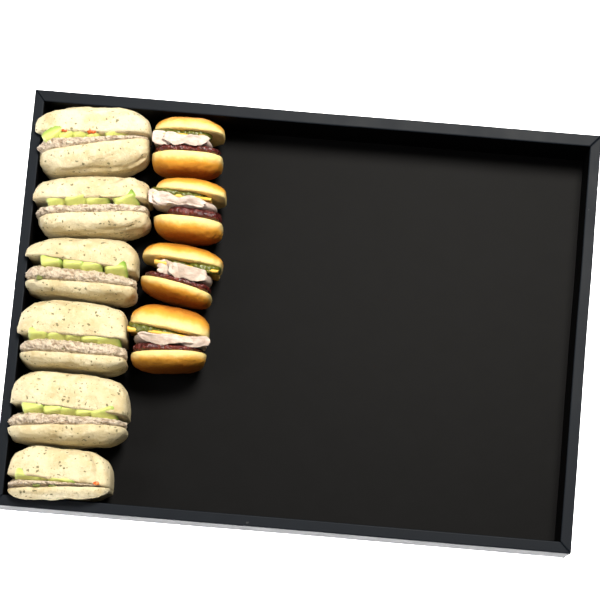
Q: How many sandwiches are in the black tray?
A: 10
